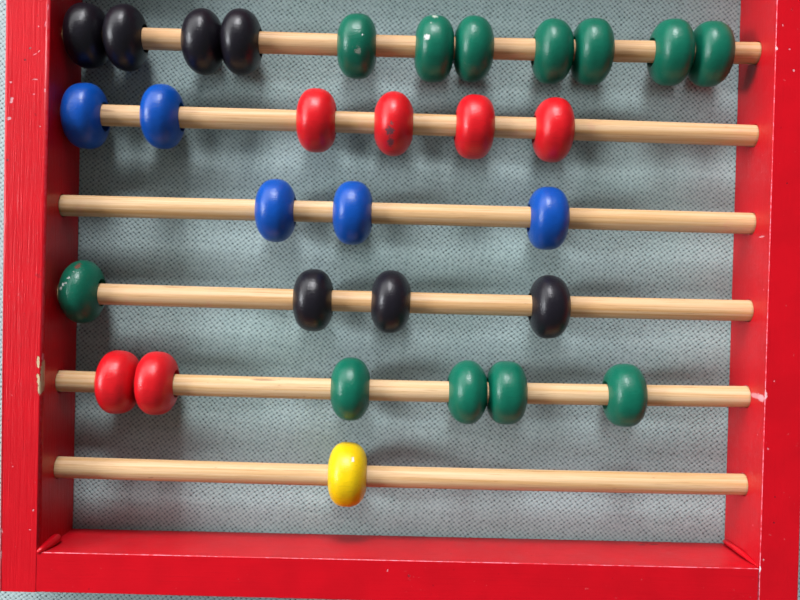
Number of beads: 31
